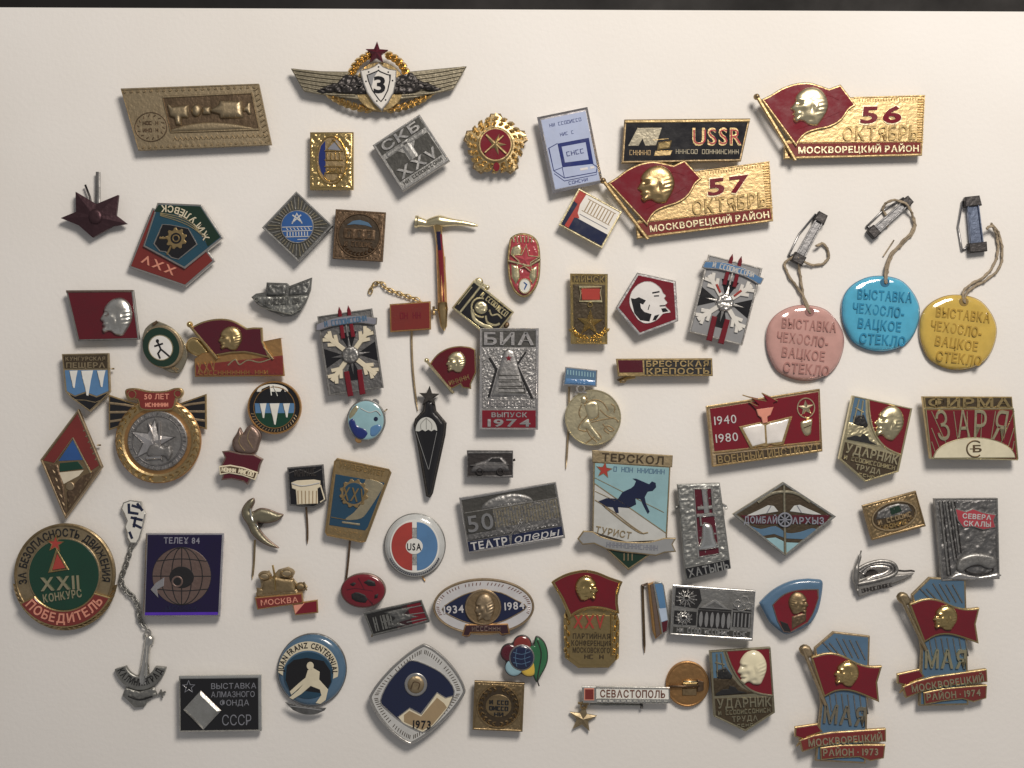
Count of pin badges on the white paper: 73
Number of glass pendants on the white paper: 3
